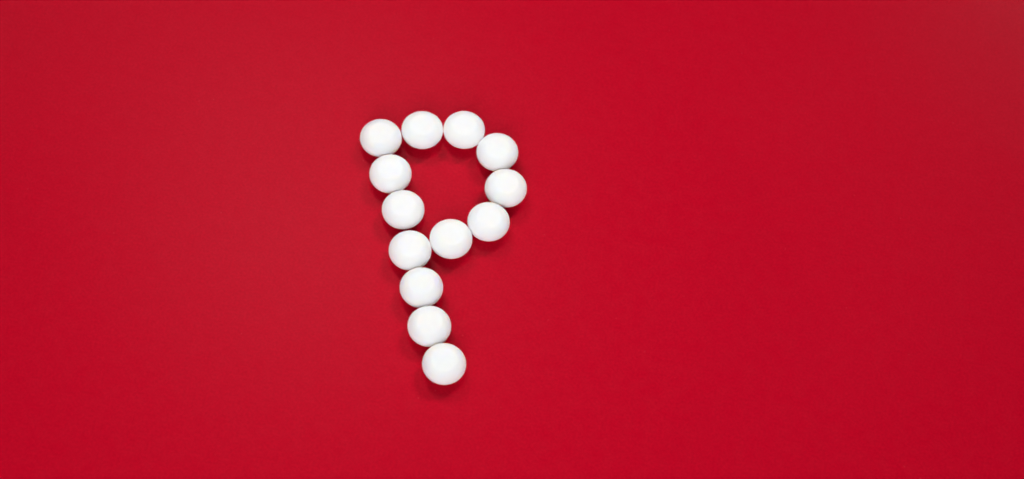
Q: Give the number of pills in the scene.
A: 13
